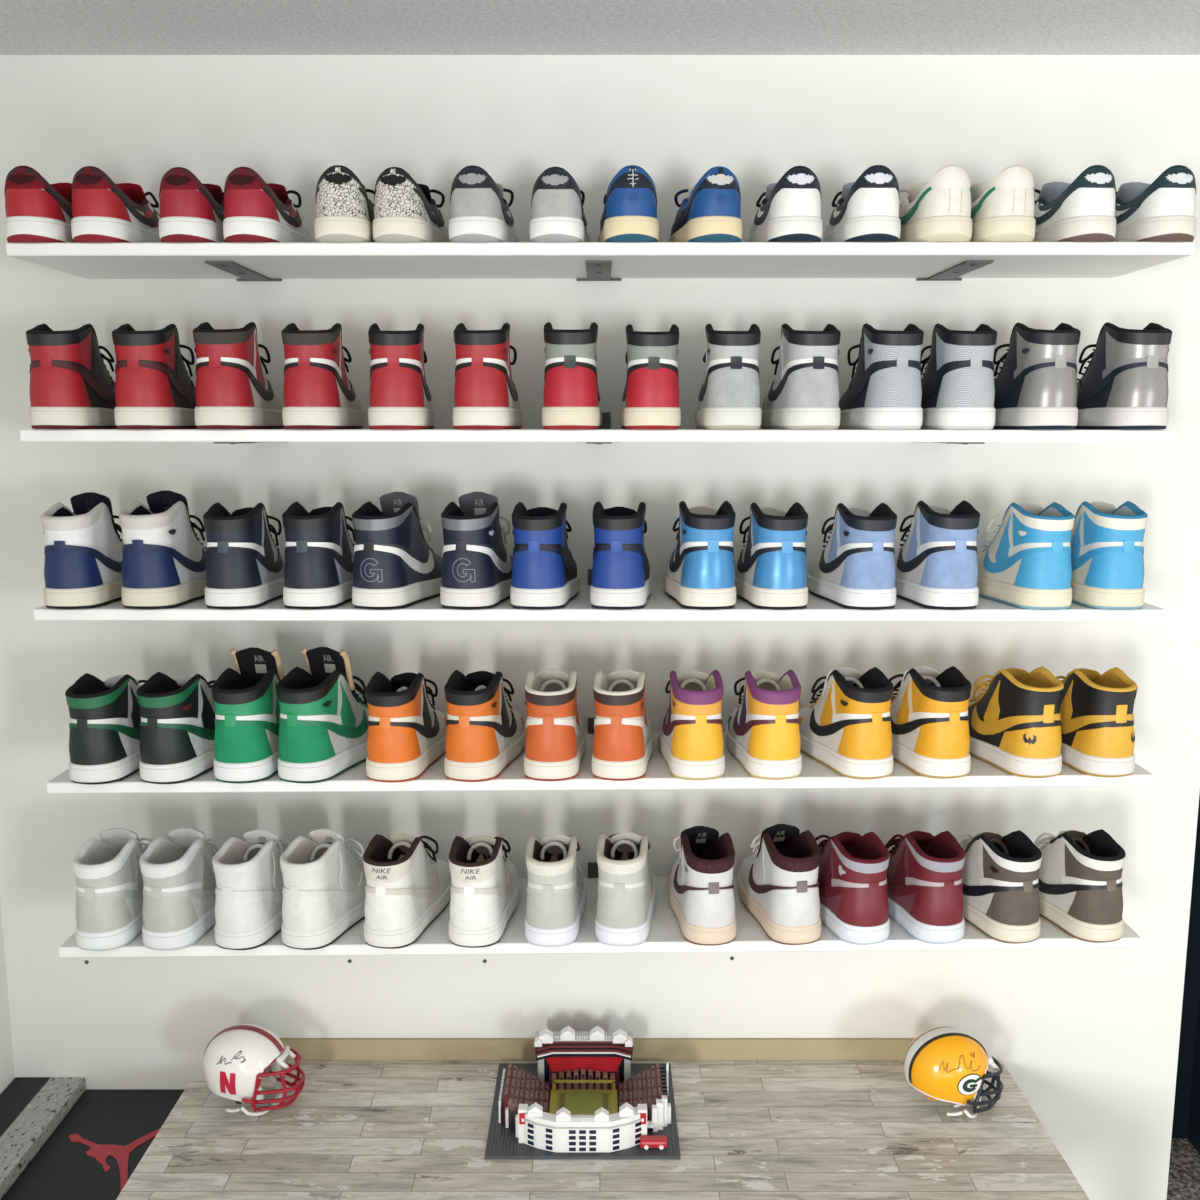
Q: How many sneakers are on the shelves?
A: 72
